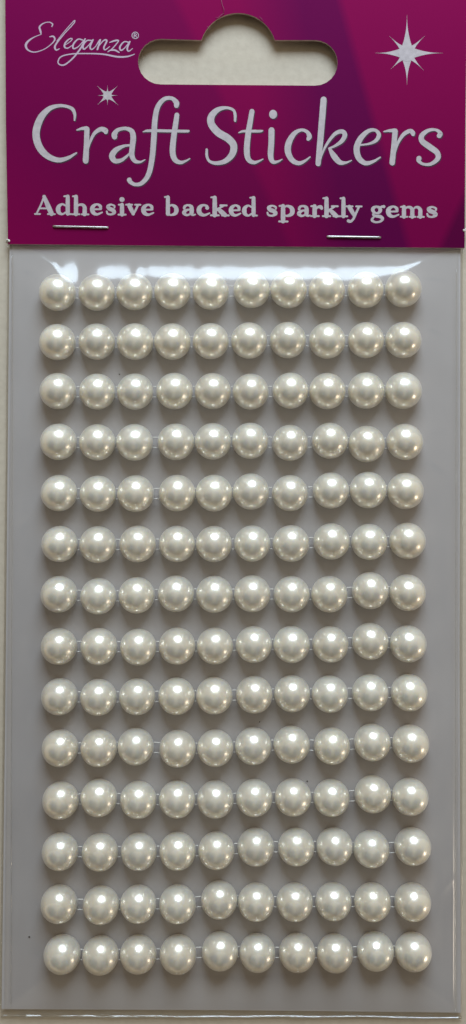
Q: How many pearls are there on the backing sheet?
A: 140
